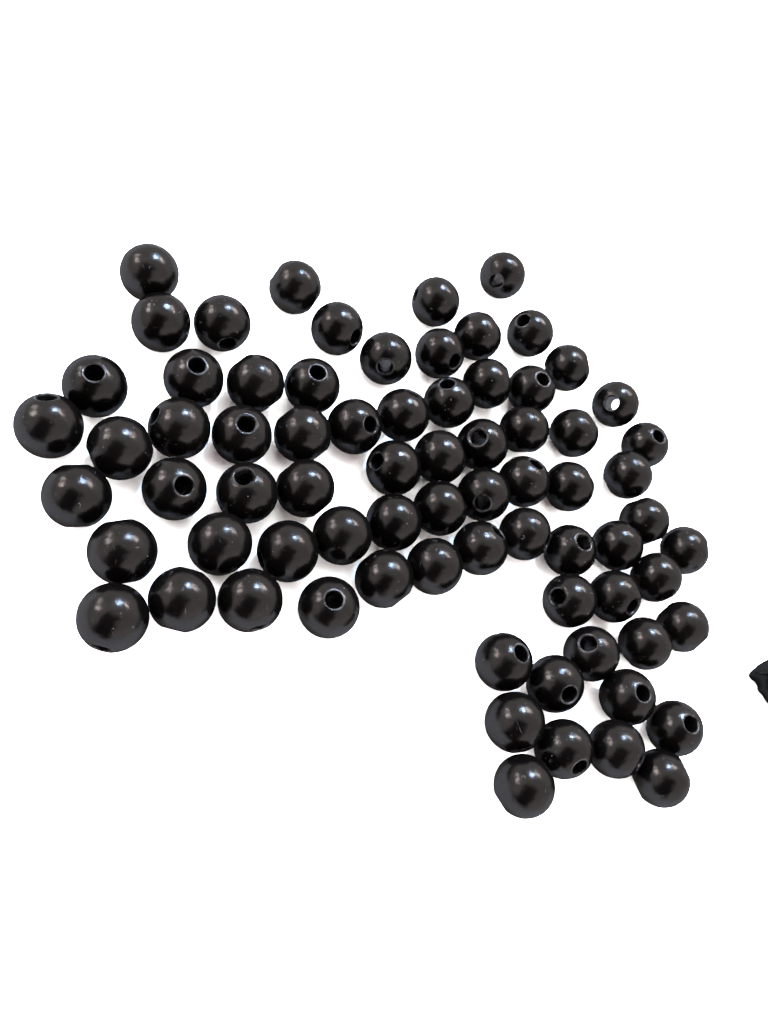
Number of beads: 74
